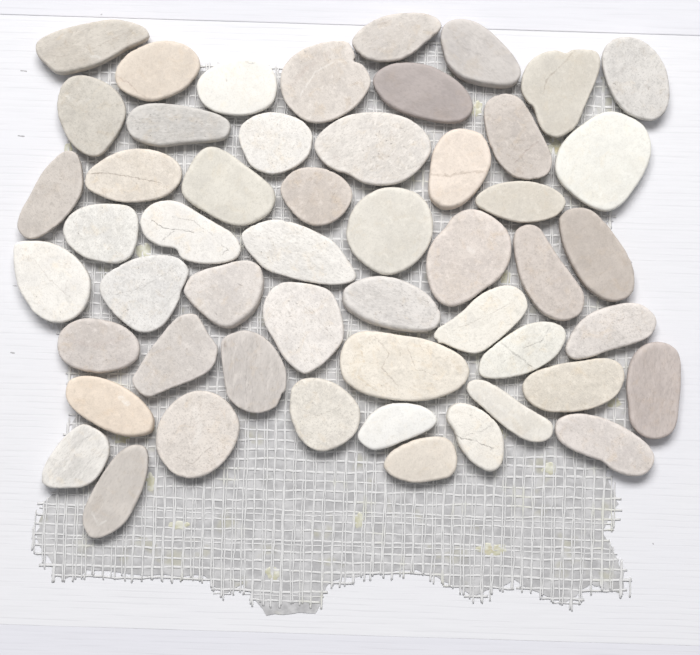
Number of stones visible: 52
